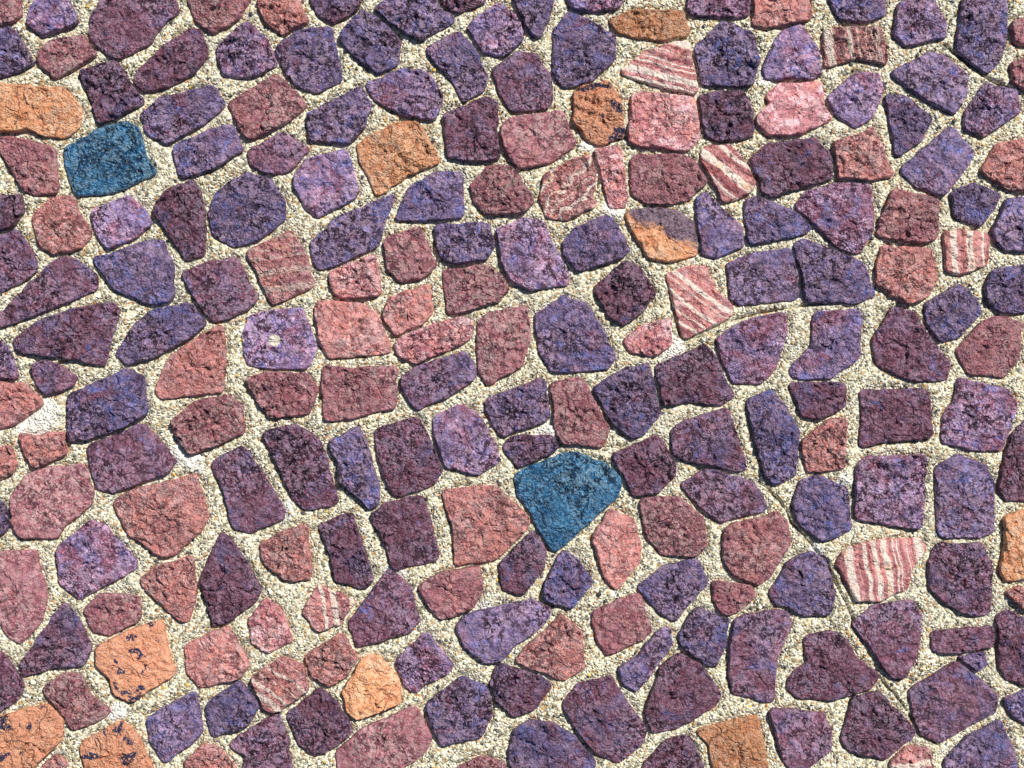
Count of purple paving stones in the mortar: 130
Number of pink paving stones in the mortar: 72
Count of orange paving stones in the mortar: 11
